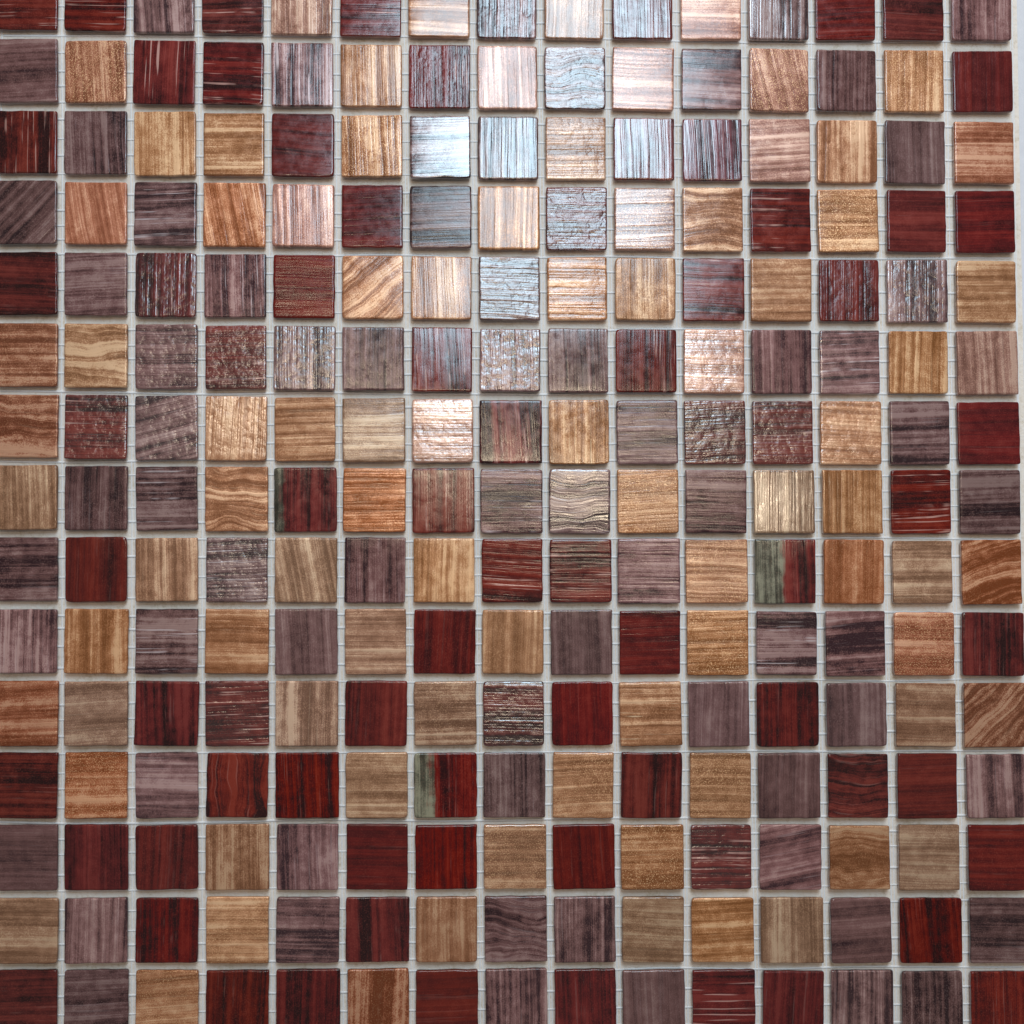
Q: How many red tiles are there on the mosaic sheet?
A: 74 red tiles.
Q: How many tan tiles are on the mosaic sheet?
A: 85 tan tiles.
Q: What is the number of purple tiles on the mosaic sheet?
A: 66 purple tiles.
